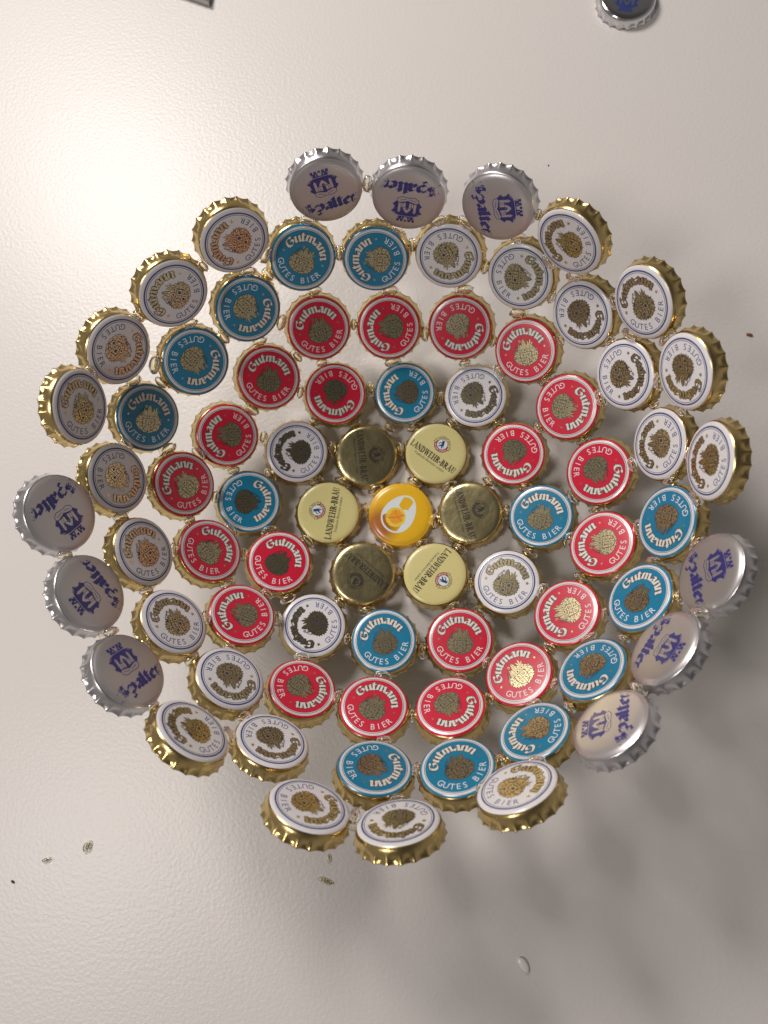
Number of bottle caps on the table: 79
